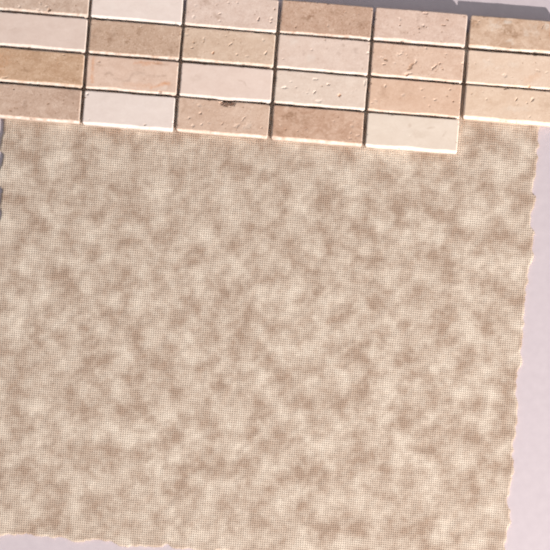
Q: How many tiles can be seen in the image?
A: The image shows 23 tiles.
